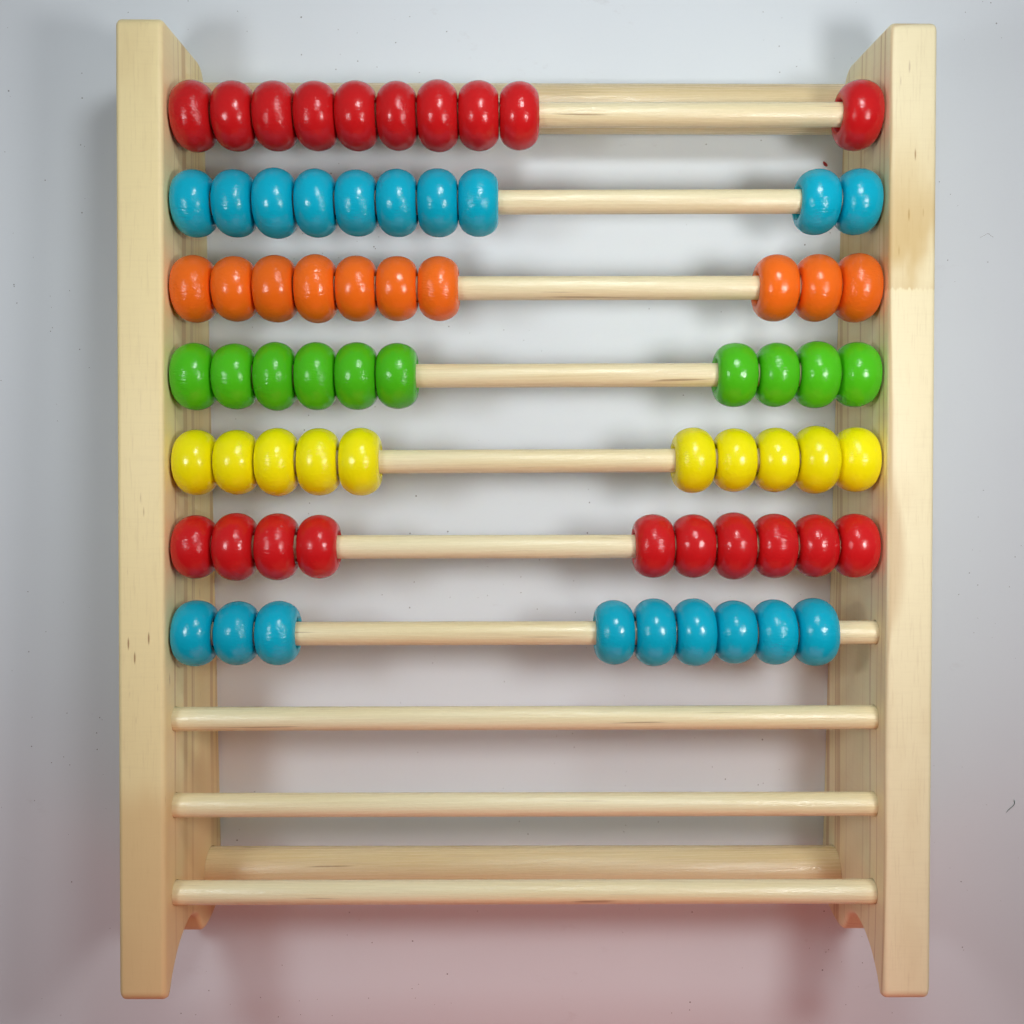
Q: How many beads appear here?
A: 69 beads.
